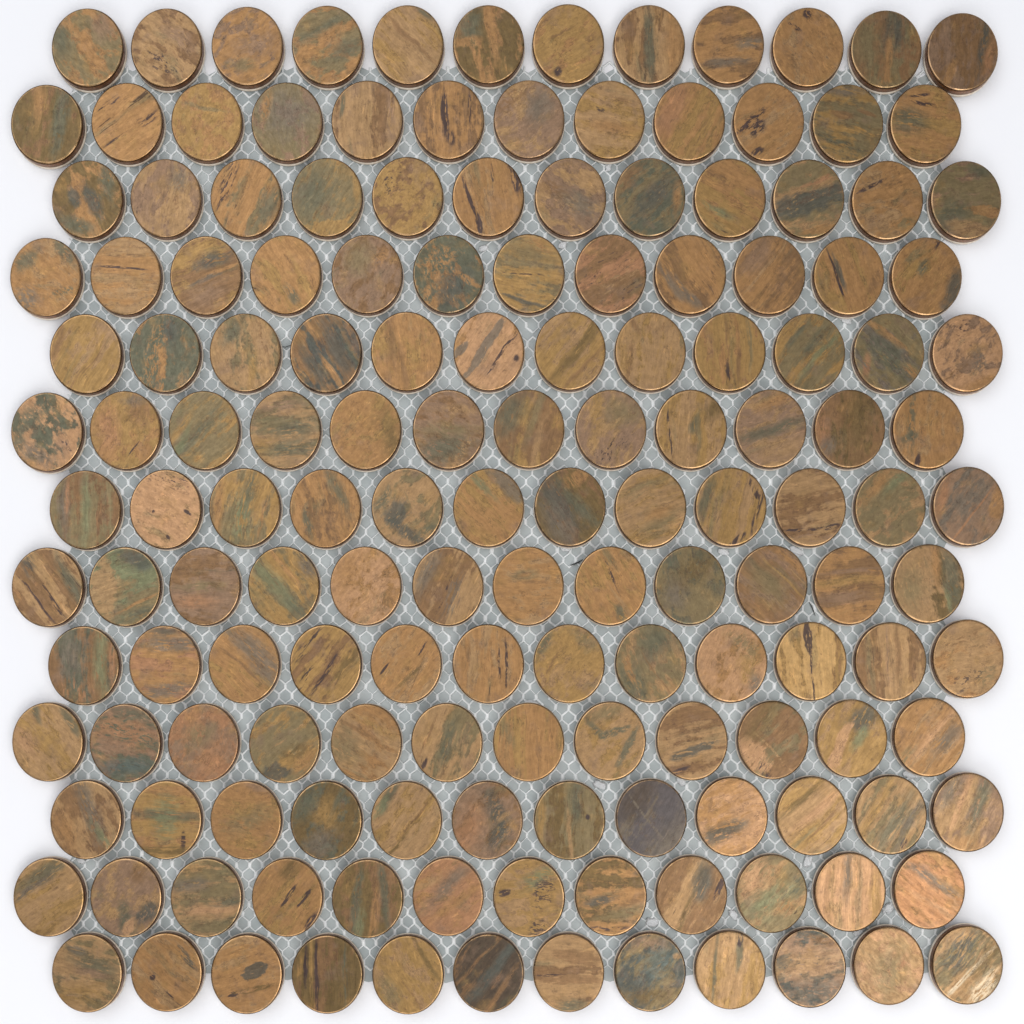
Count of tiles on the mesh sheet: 156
